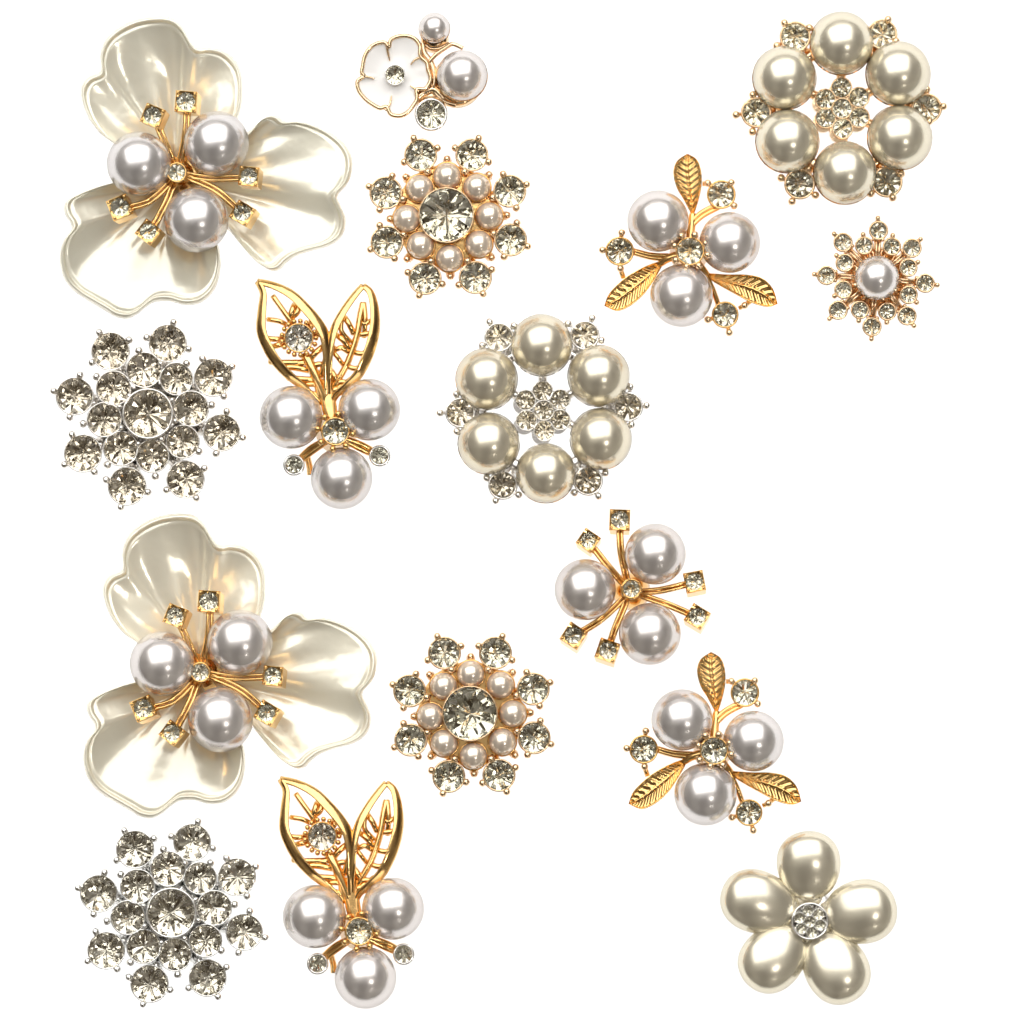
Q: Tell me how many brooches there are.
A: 16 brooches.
